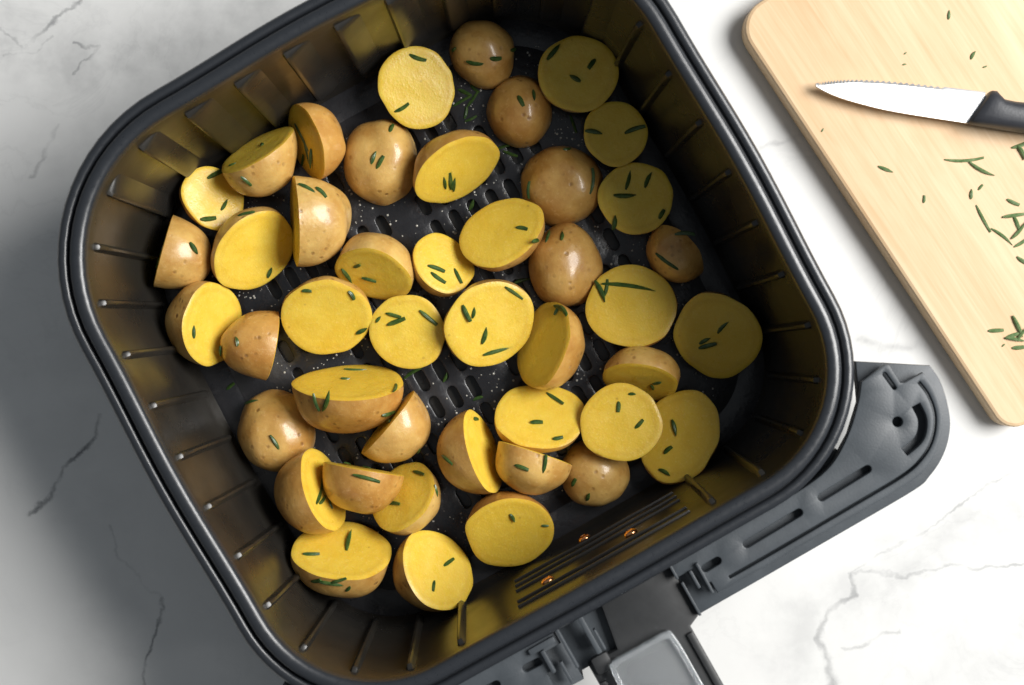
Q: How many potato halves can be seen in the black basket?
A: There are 44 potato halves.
